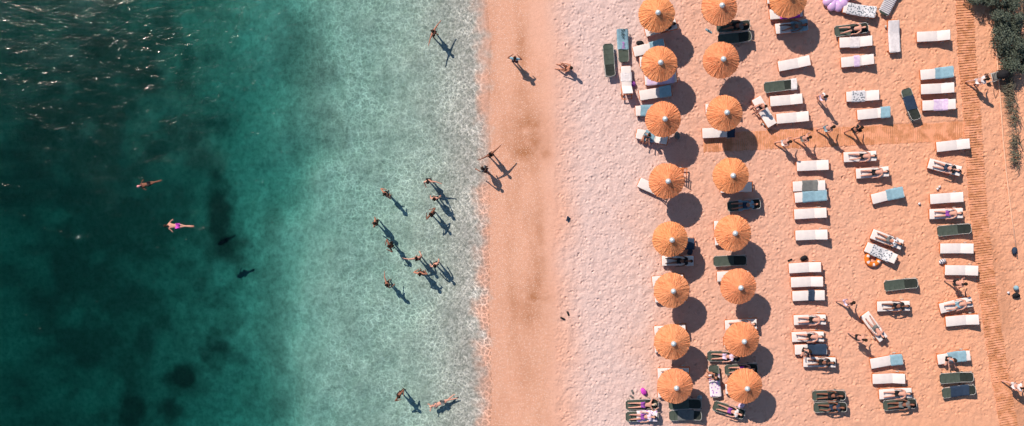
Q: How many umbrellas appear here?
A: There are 17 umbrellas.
